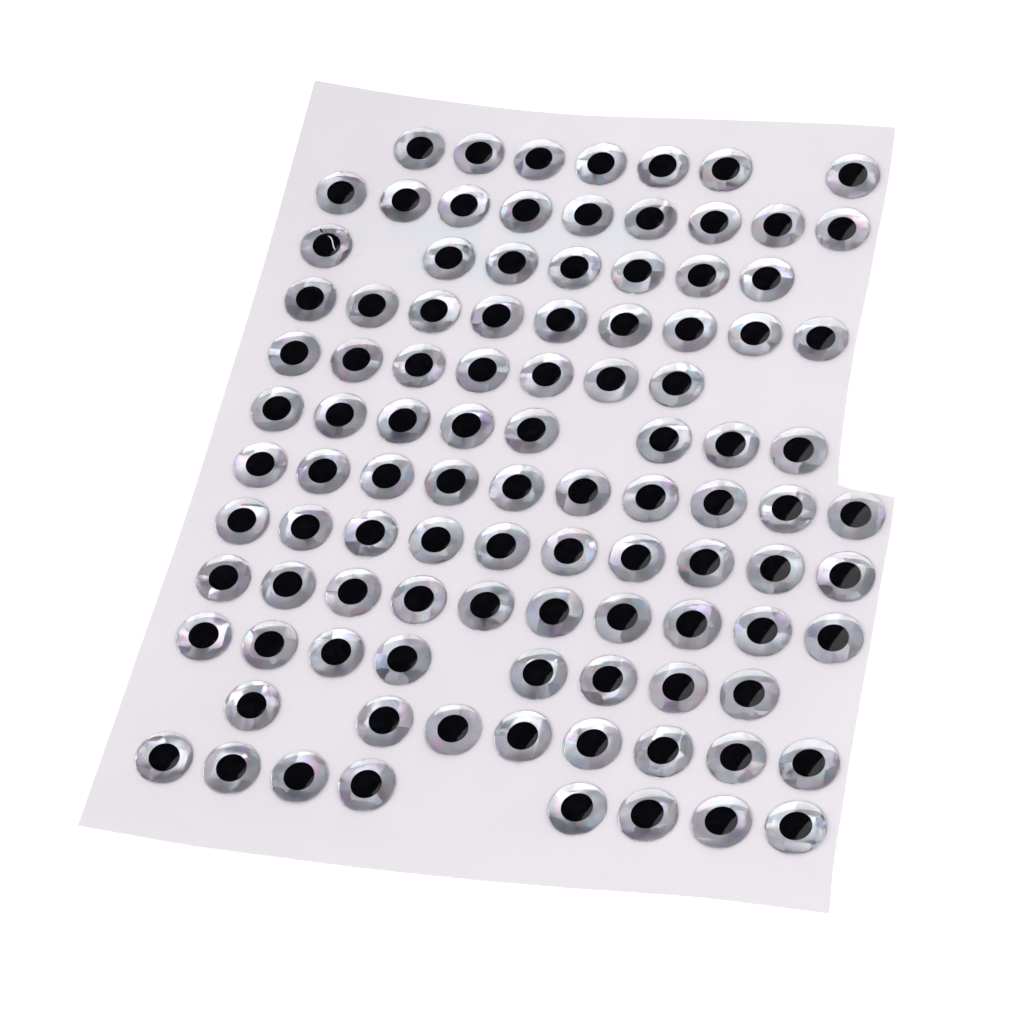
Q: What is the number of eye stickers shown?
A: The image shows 101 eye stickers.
